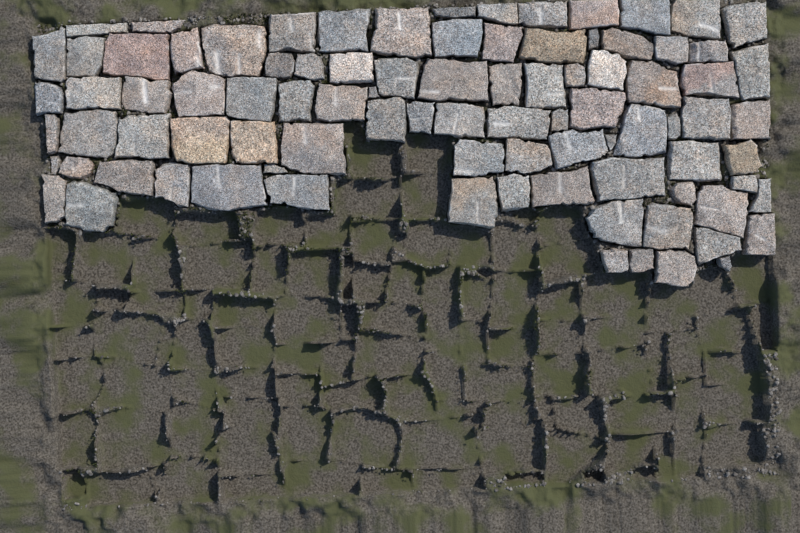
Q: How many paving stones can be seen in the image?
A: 91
